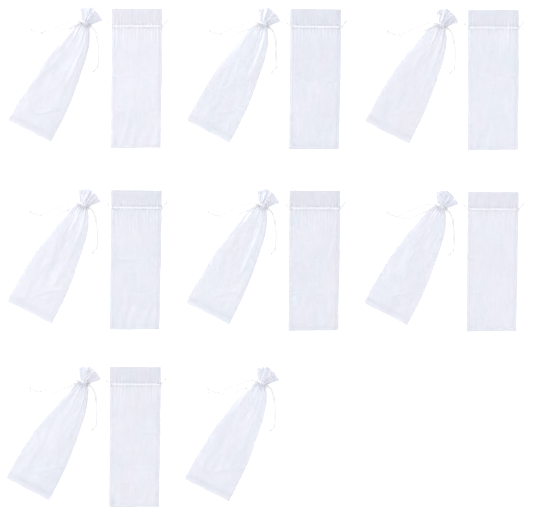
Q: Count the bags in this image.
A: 15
